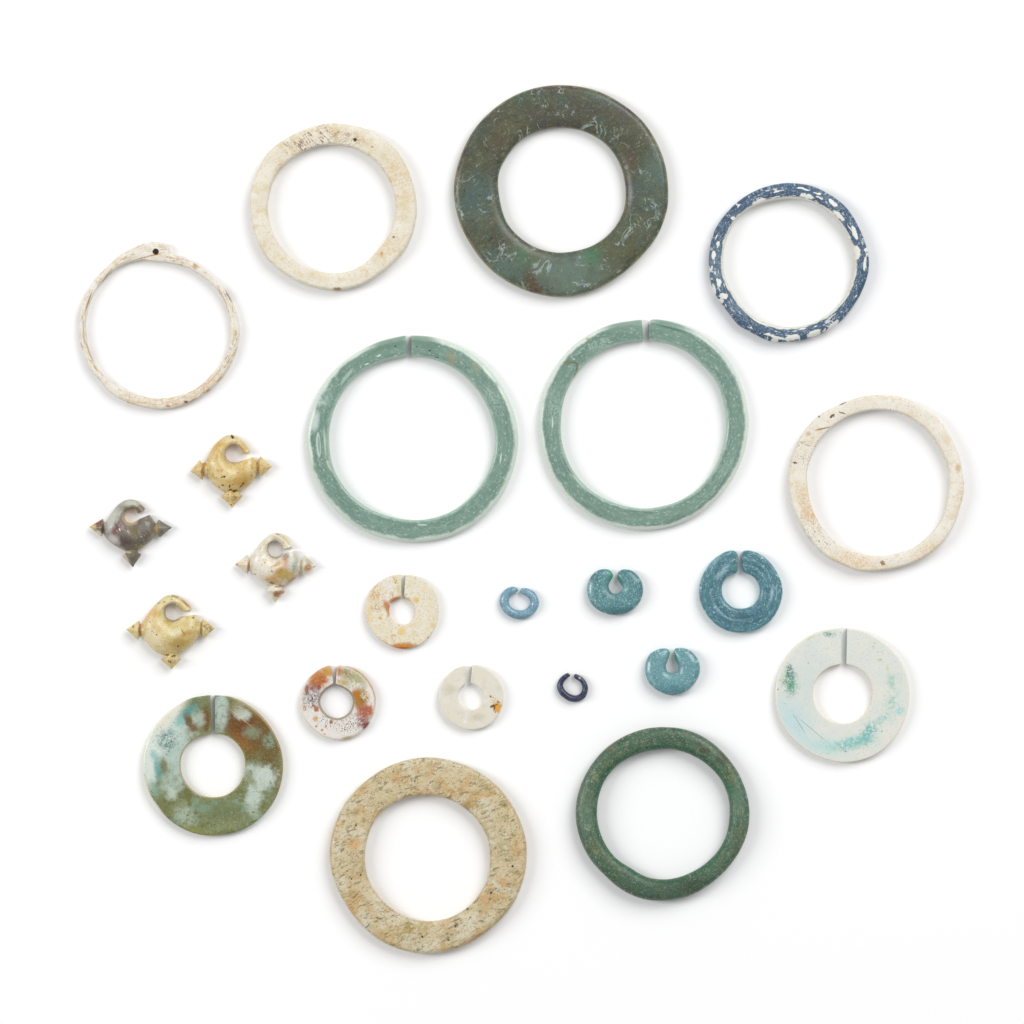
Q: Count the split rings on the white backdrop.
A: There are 12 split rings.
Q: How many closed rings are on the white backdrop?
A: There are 7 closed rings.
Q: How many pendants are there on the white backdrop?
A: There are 4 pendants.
